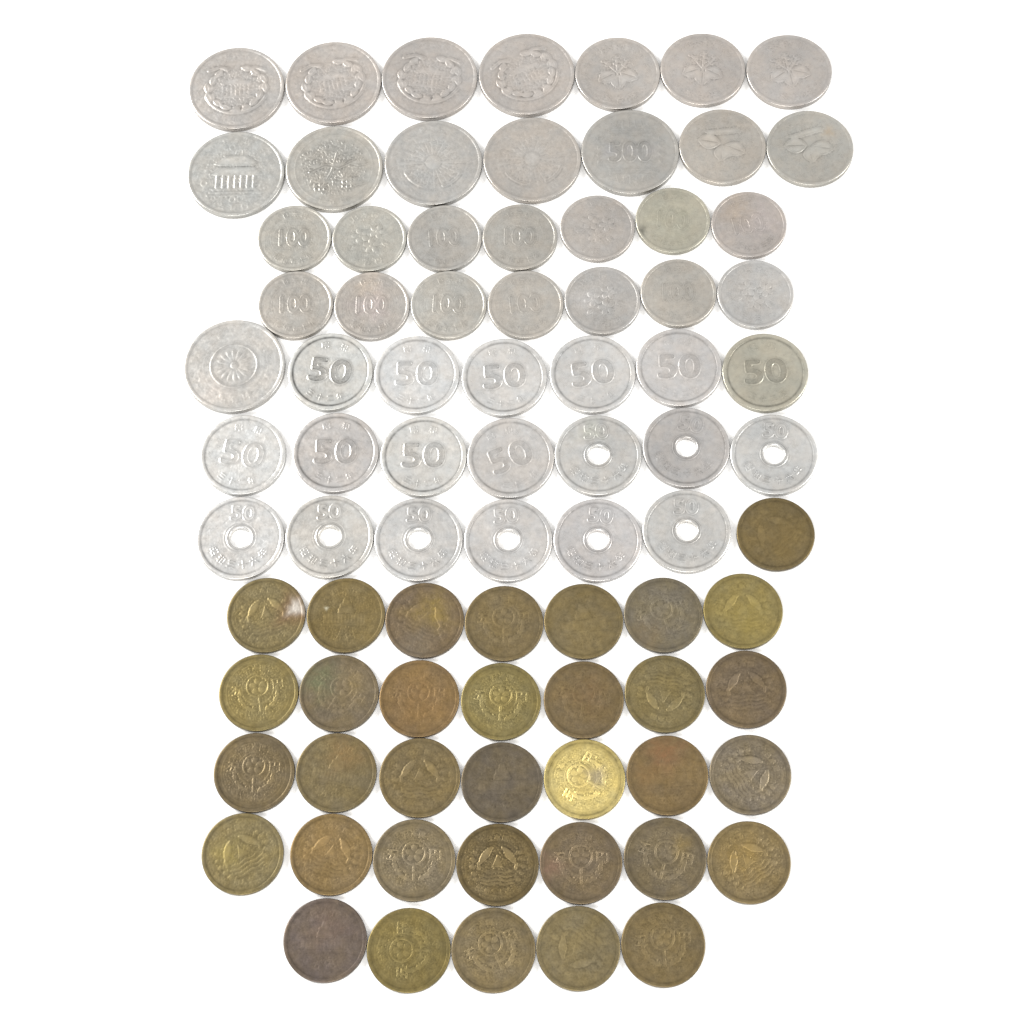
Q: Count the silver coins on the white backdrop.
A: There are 48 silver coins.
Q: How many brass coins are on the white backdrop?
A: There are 34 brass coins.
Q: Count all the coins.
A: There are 82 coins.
